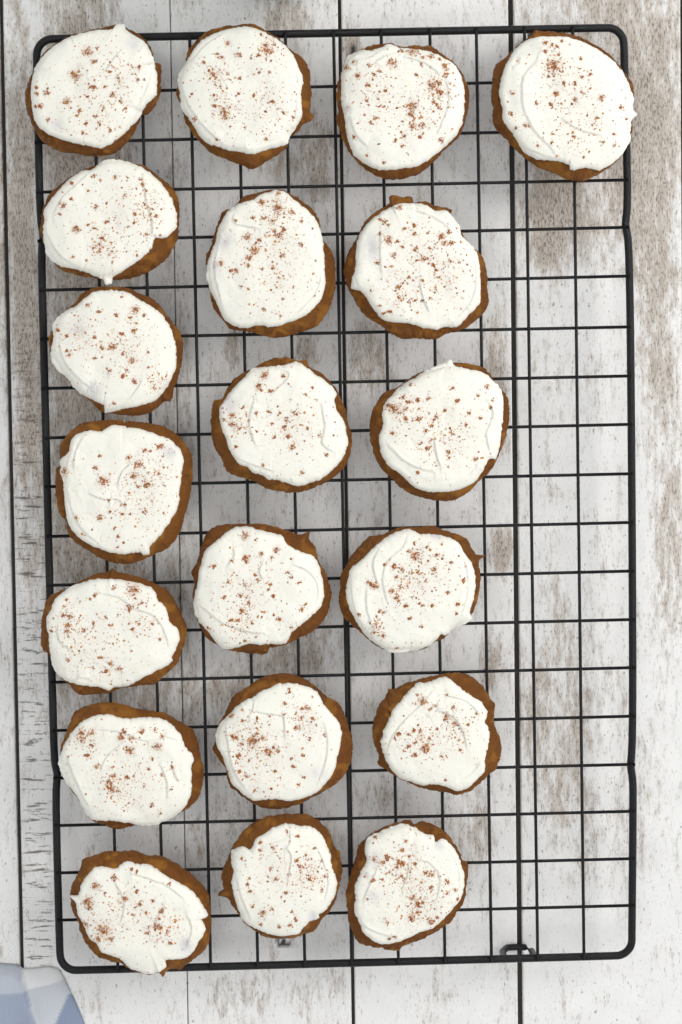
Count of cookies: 20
